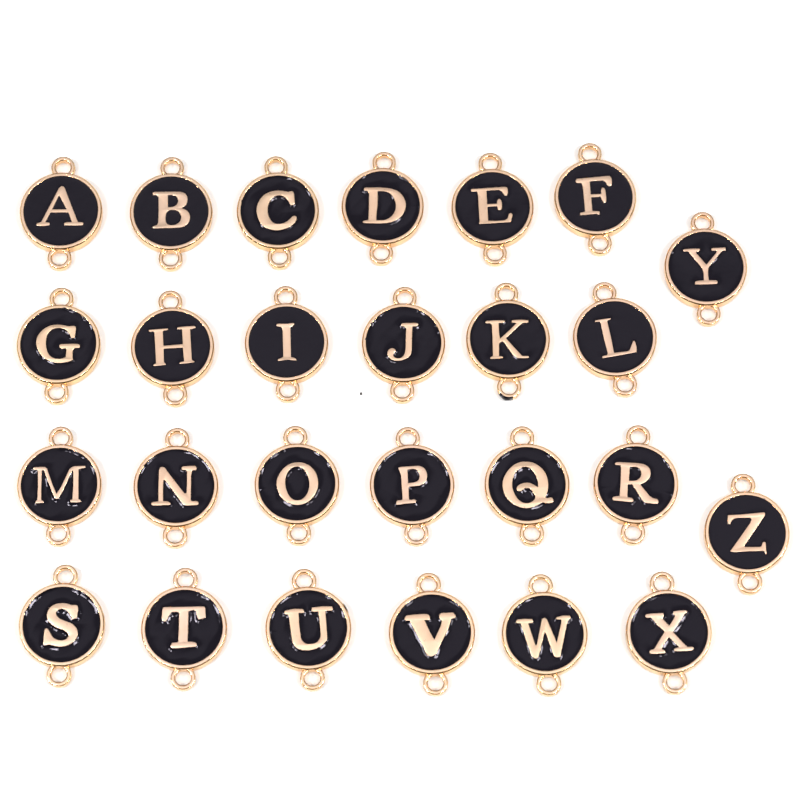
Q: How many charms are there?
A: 26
